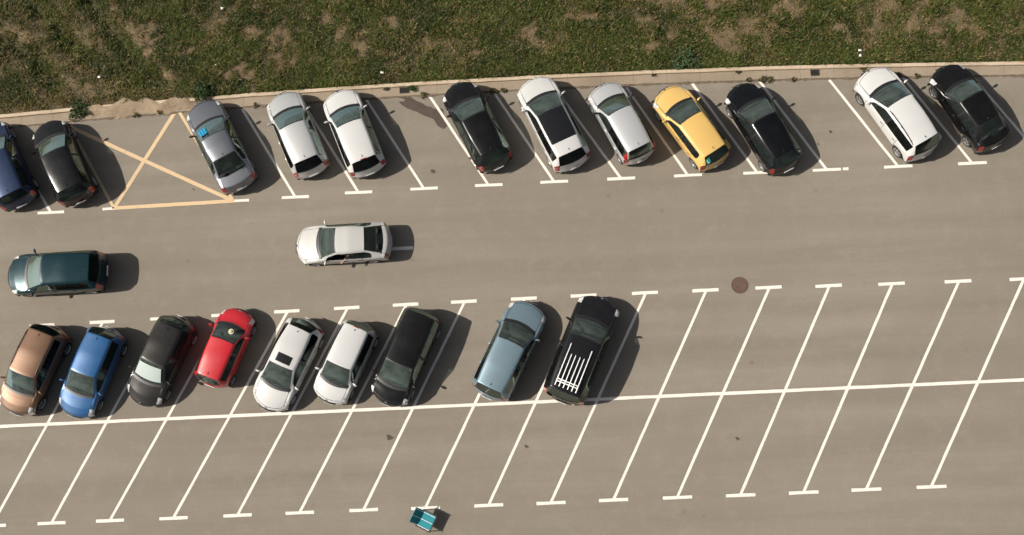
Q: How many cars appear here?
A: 23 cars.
